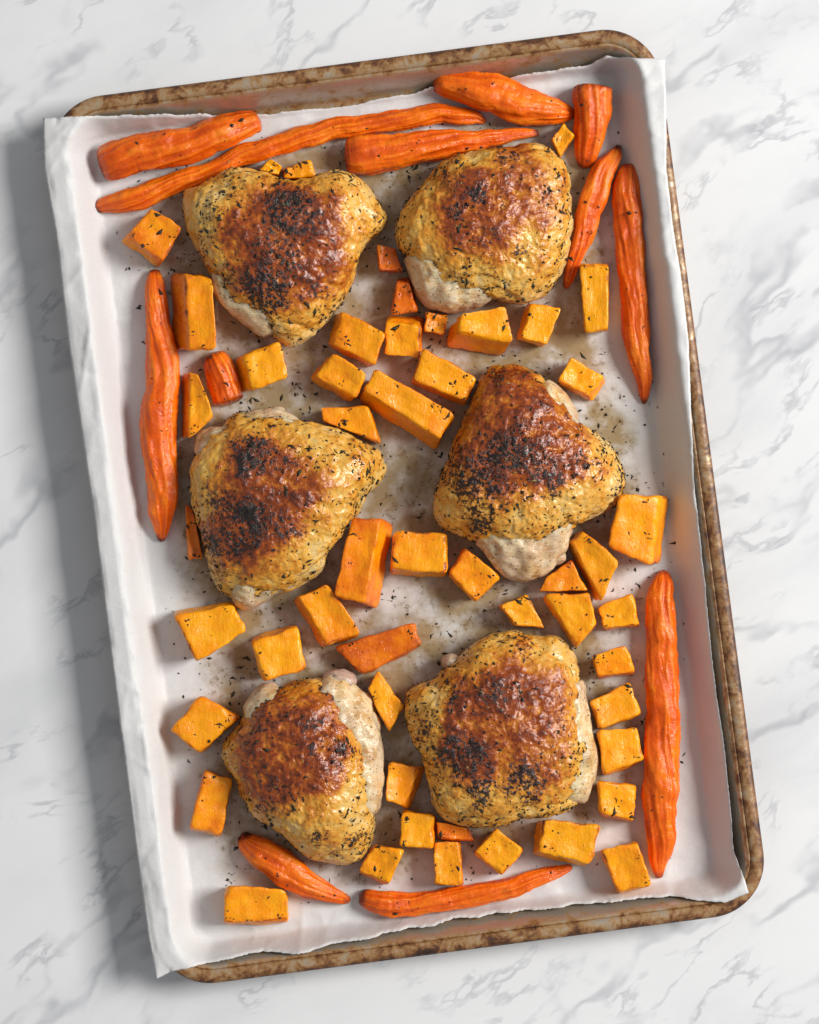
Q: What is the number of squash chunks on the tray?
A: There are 50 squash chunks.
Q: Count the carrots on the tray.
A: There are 12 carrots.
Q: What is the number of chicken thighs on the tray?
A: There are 6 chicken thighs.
